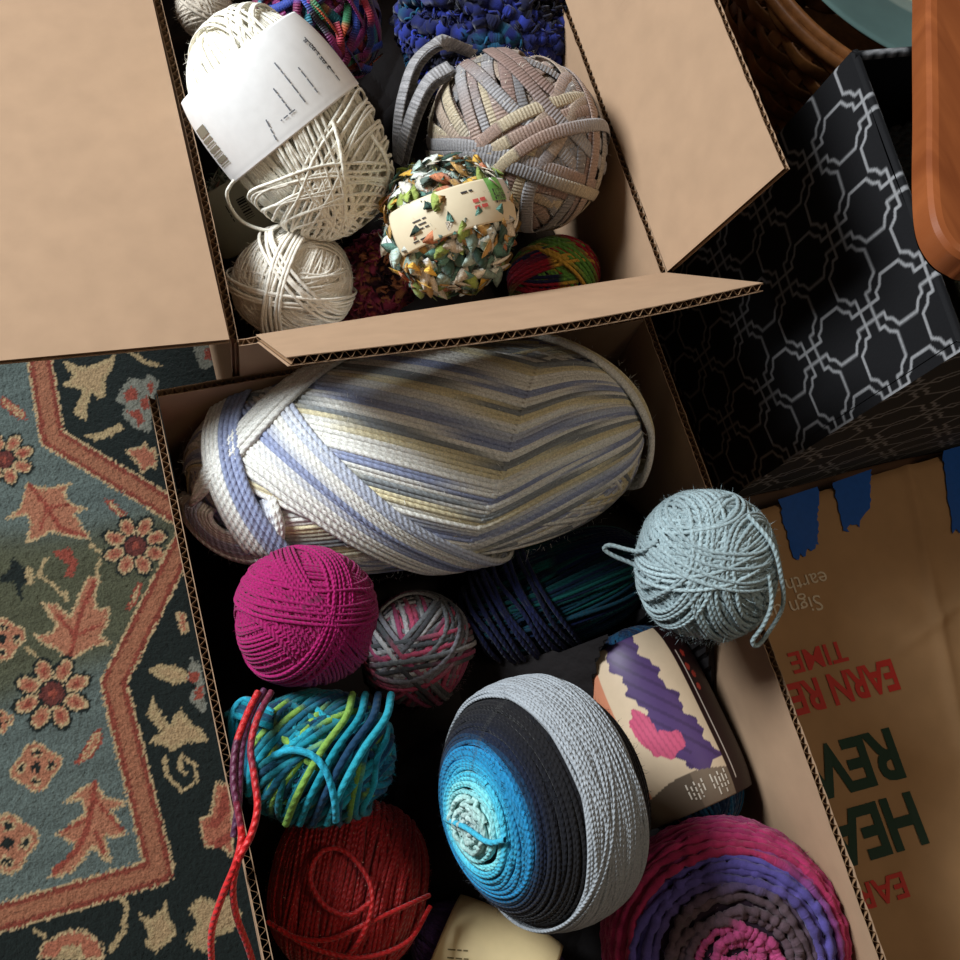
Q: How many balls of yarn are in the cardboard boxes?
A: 21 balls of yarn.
